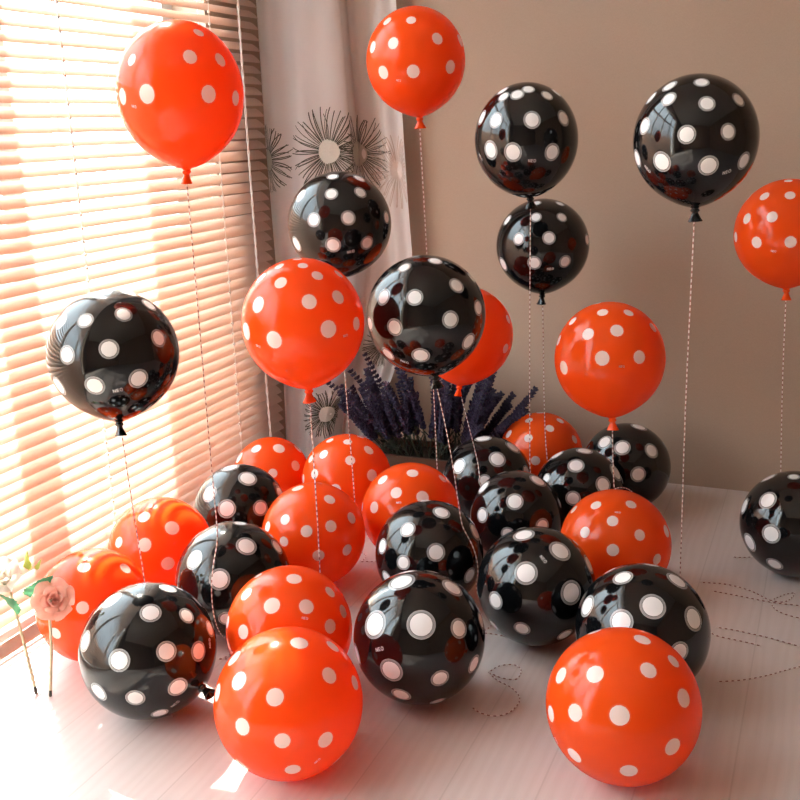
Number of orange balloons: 17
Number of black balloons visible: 18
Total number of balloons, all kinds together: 35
